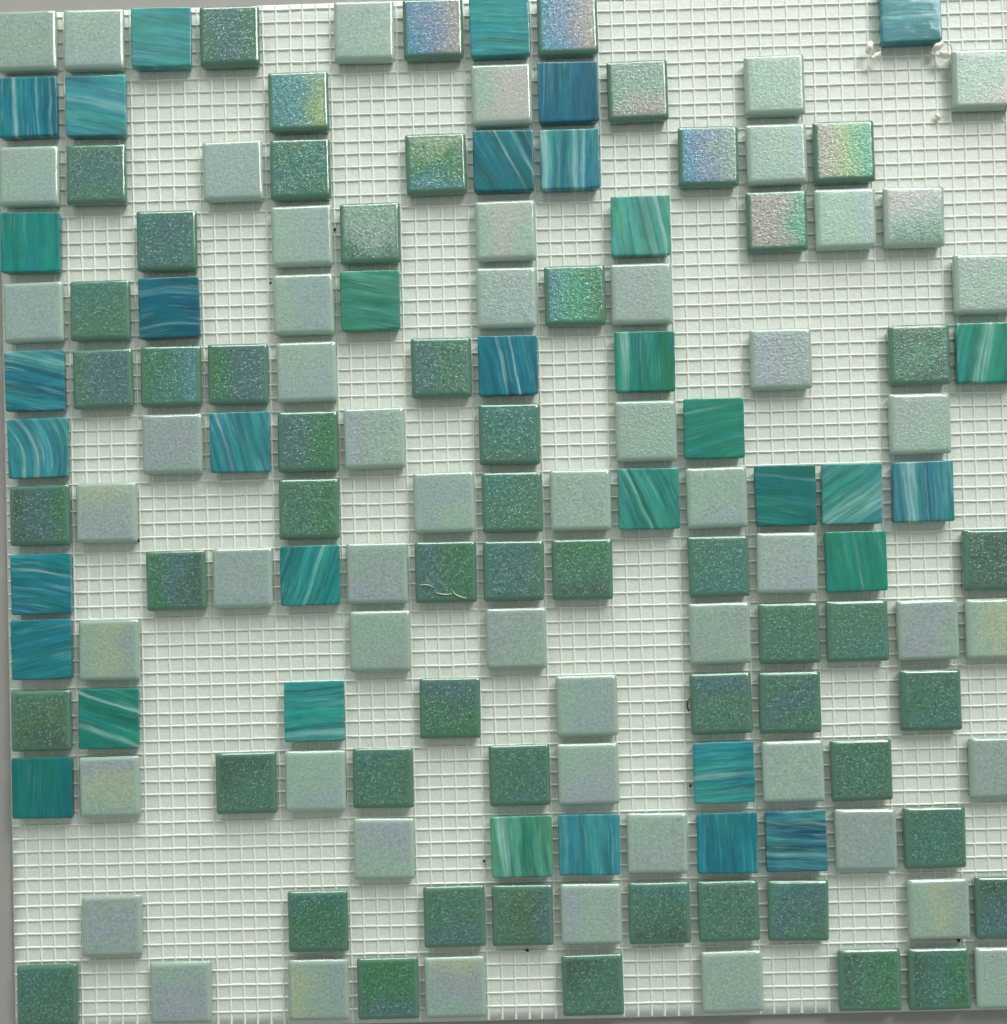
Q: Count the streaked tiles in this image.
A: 35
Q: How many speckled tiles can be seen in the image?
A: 109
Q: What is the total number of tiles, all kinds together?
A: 144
